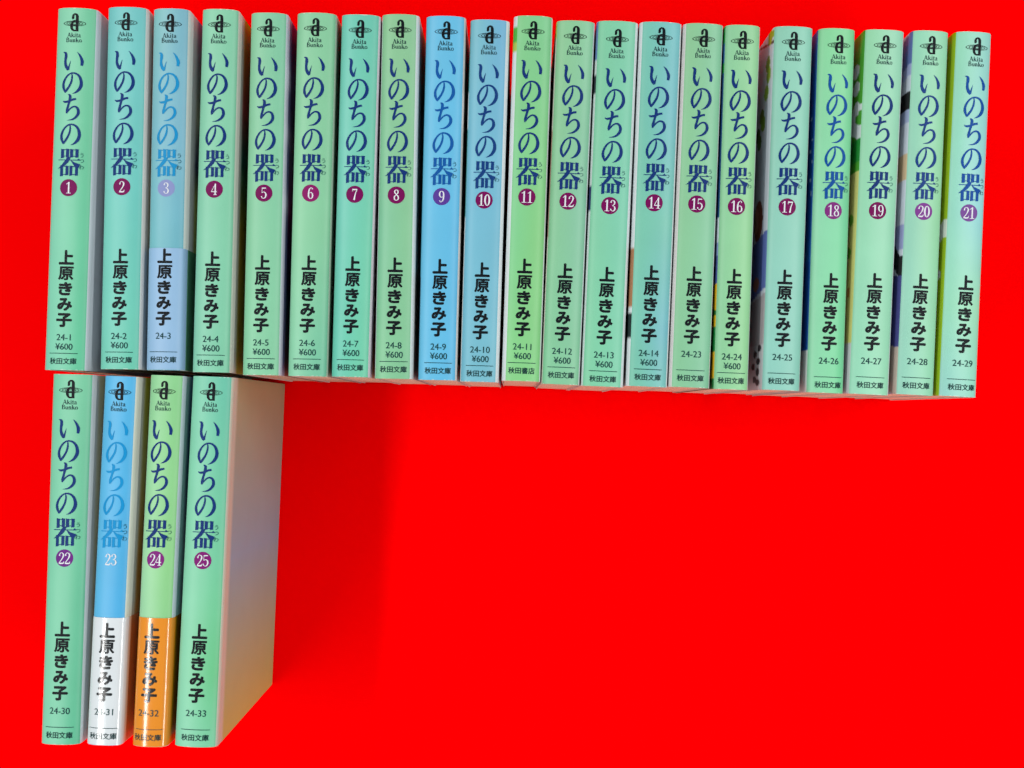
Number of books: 25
